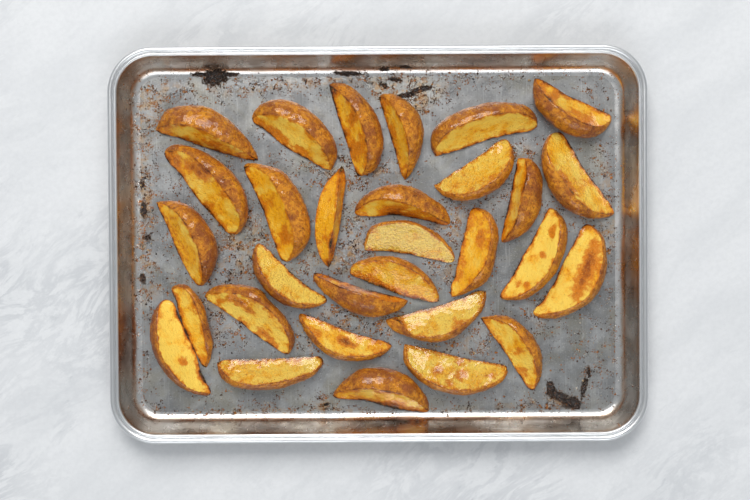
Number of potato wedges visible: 30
